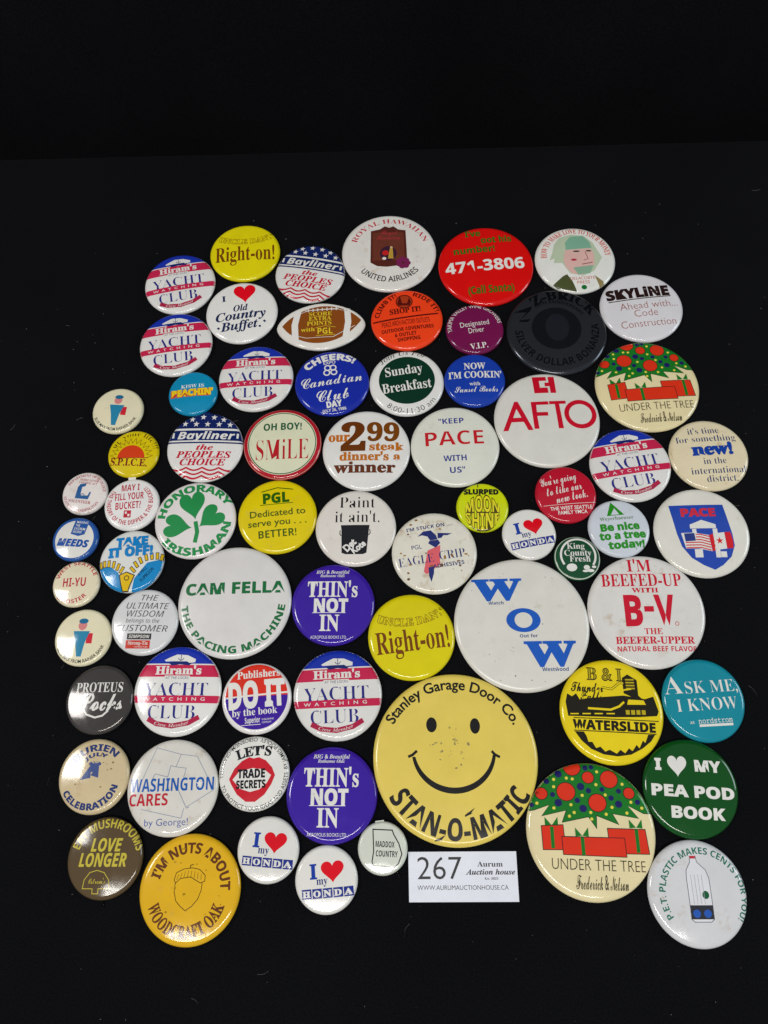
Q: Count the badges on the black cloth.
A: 69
